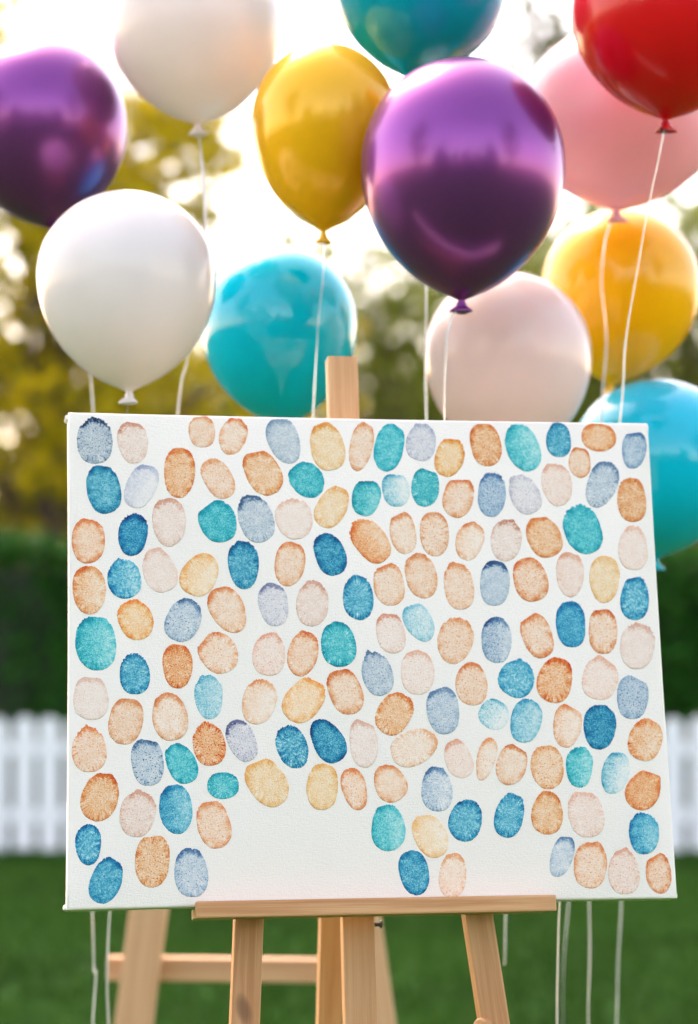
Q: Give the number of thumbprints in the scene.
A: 146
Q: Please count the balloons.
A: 12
